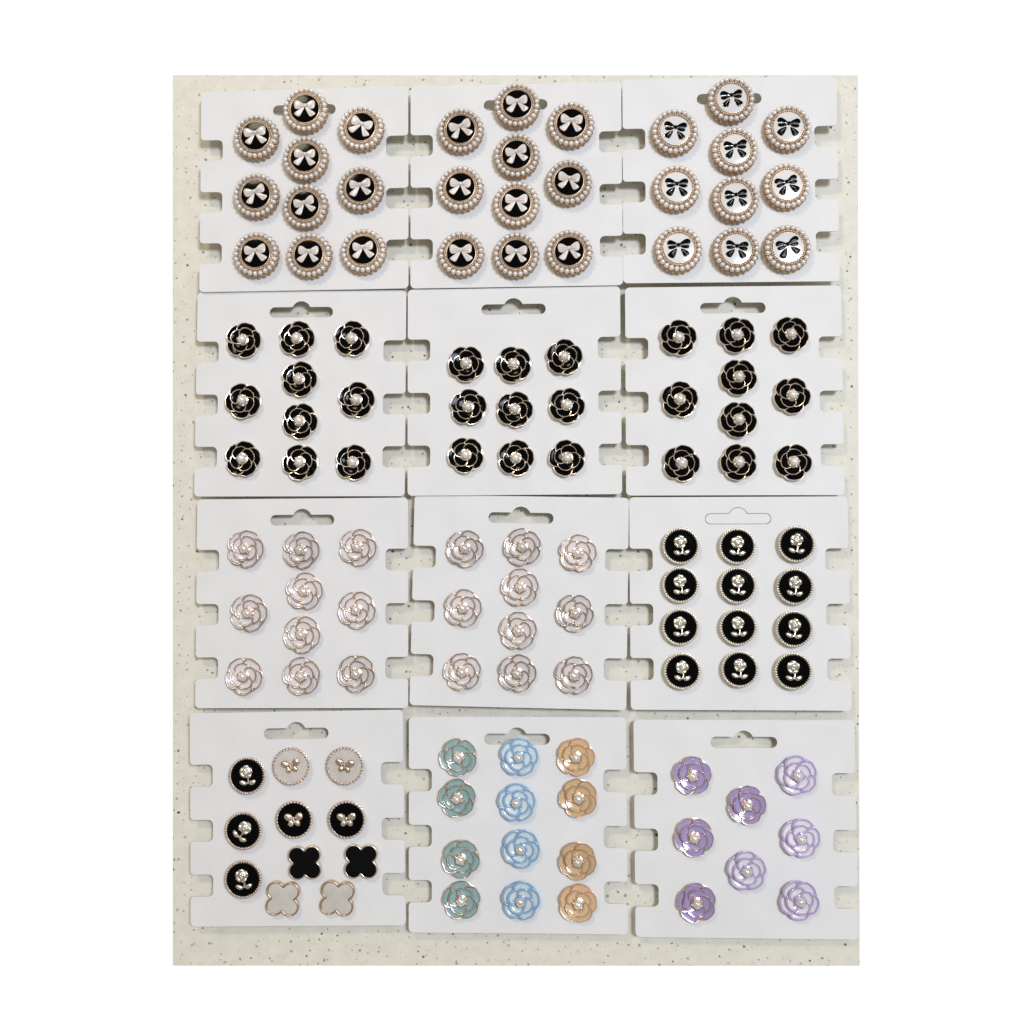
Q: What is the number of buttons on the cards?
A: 122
